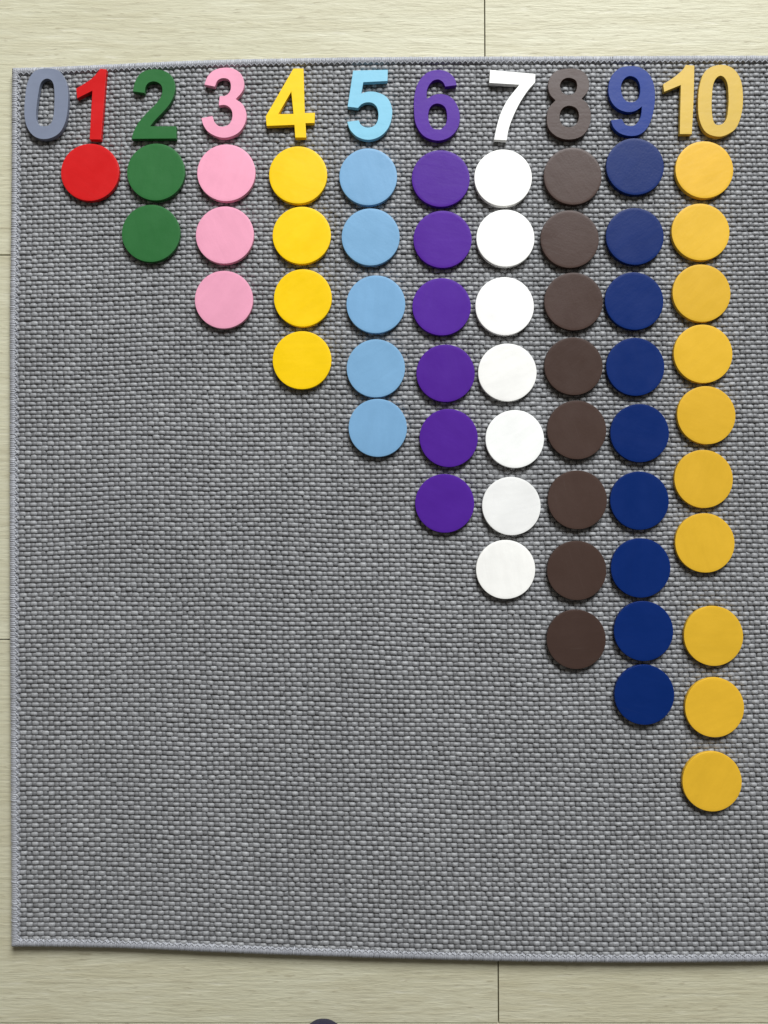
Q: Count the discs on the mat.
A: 55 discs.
